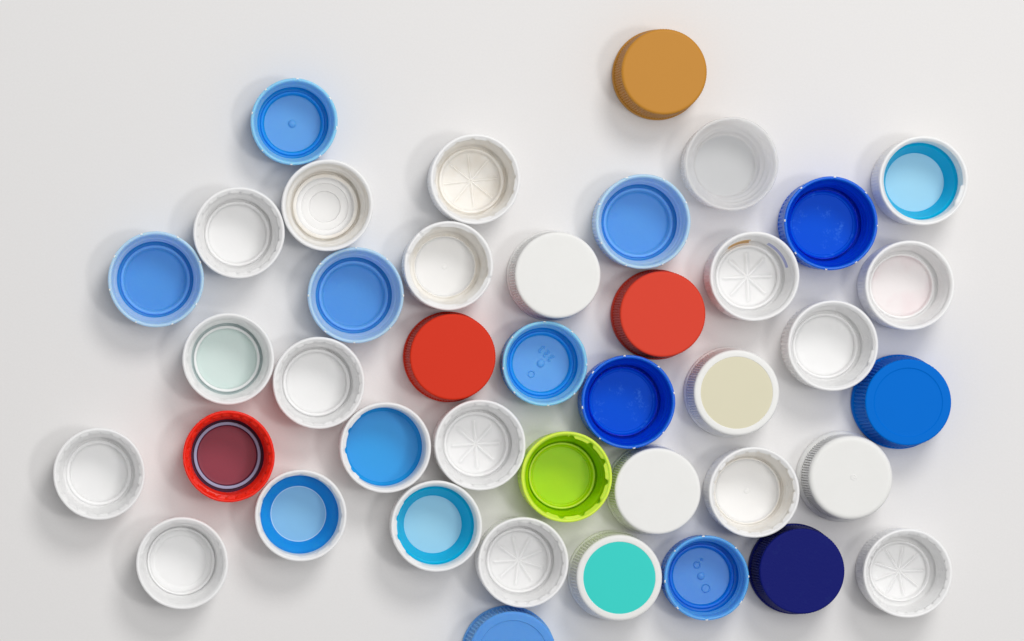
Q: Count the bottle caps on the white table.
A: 41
